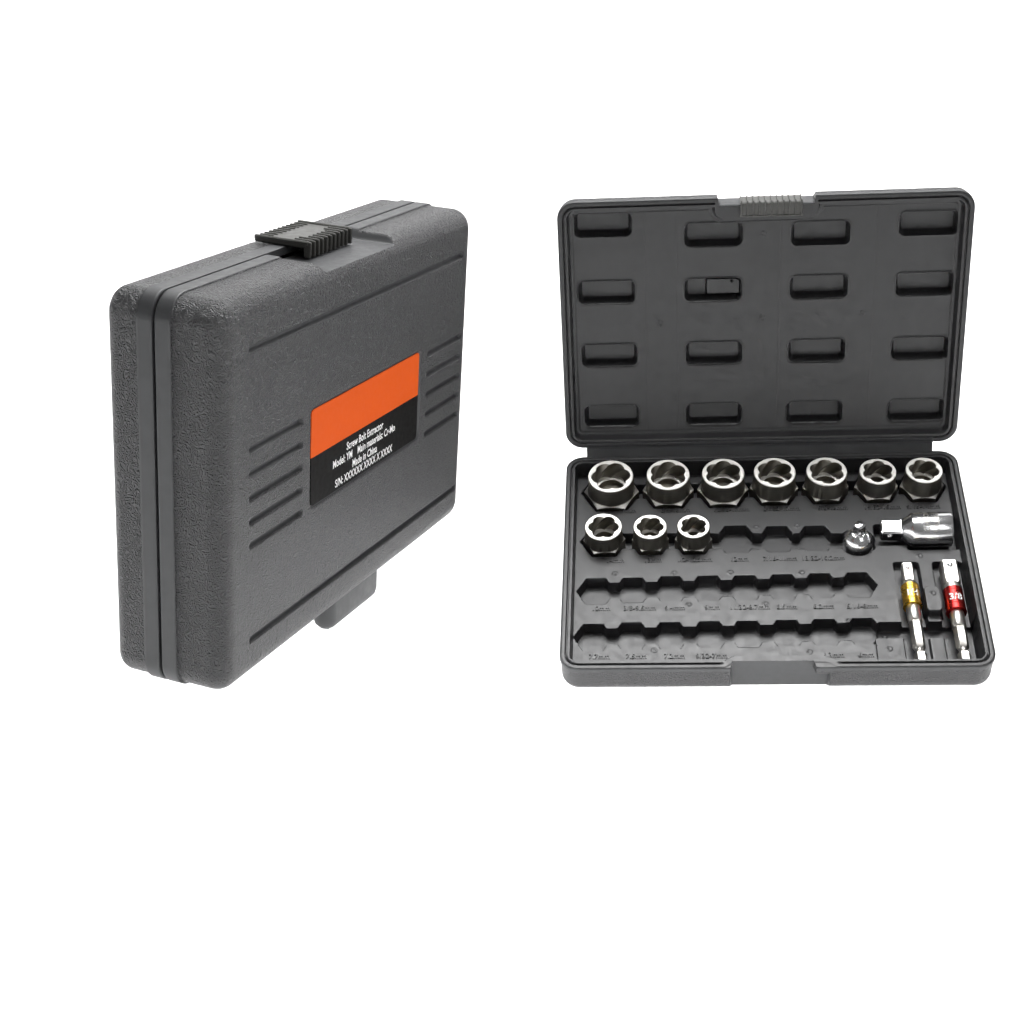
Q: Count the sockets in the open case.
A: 10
